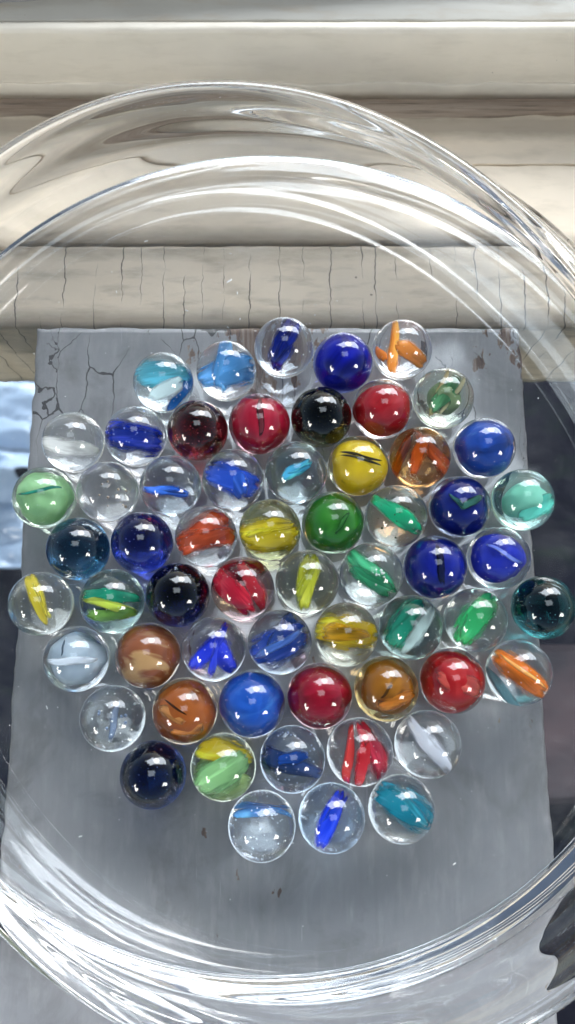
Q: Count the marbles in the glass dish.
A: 59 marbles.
